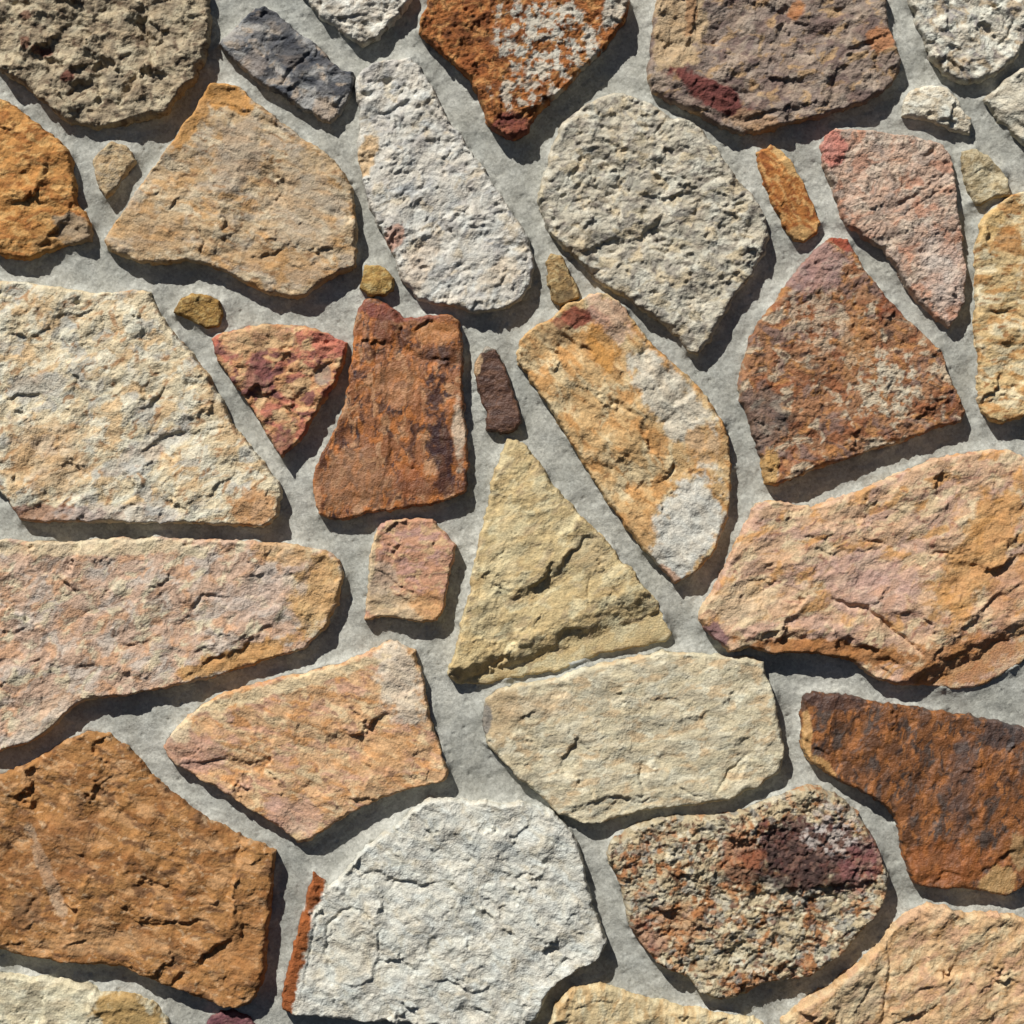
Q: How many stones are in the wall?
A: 40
